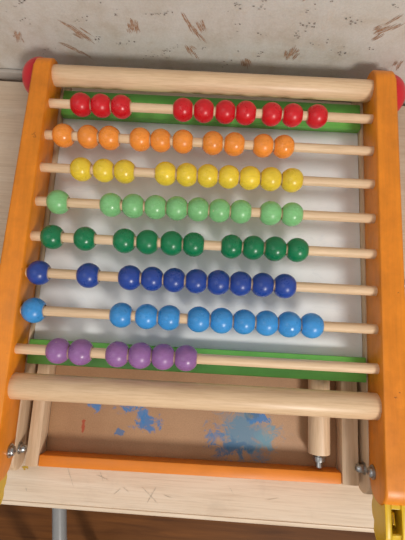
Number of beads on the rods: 76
